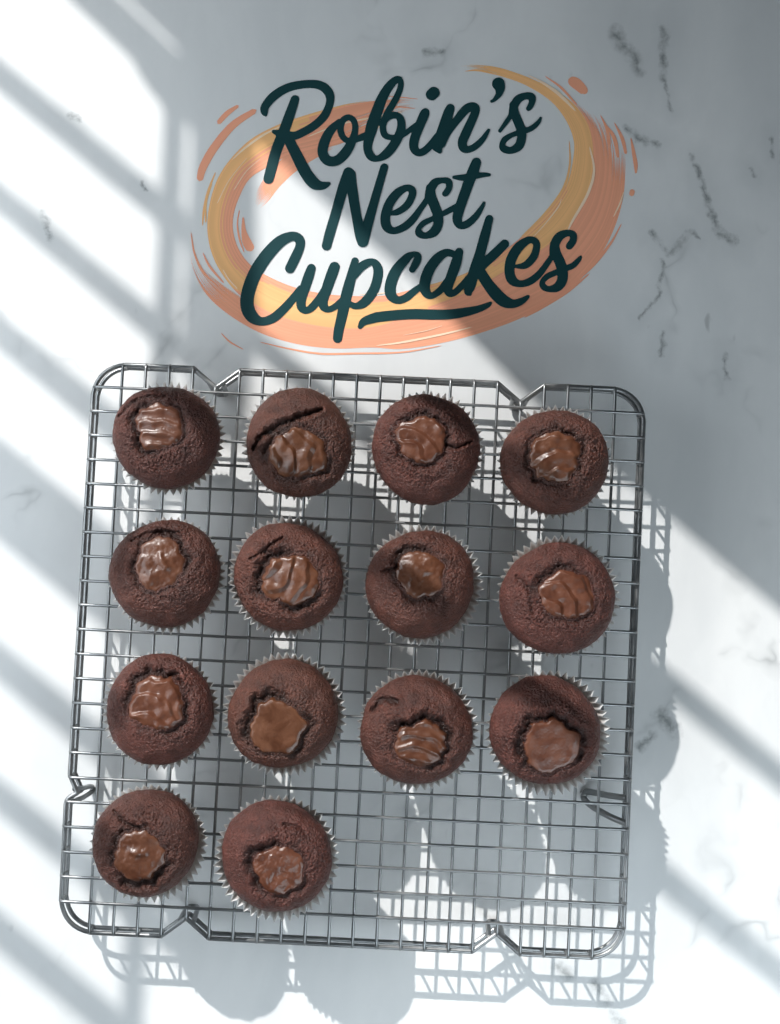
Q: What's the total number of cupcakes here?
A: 14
